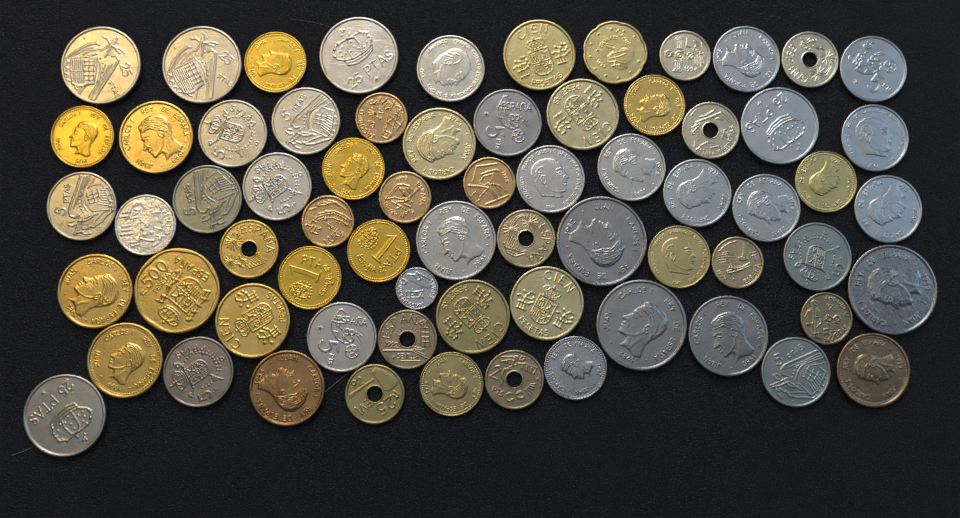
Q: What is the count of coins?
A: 68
